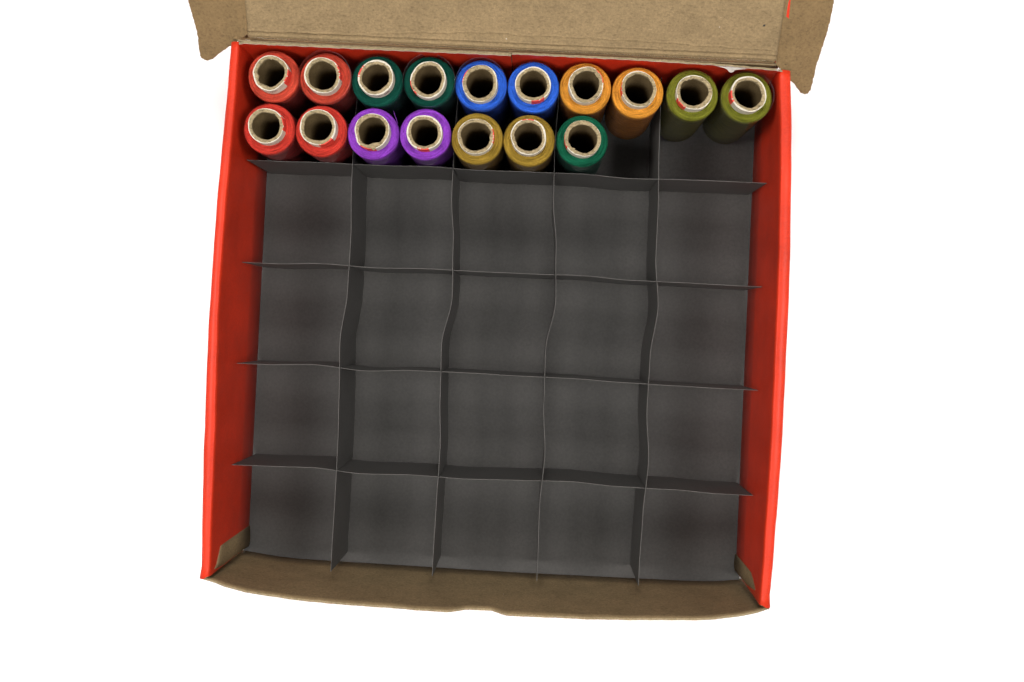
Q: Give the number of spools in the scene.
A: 17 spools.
